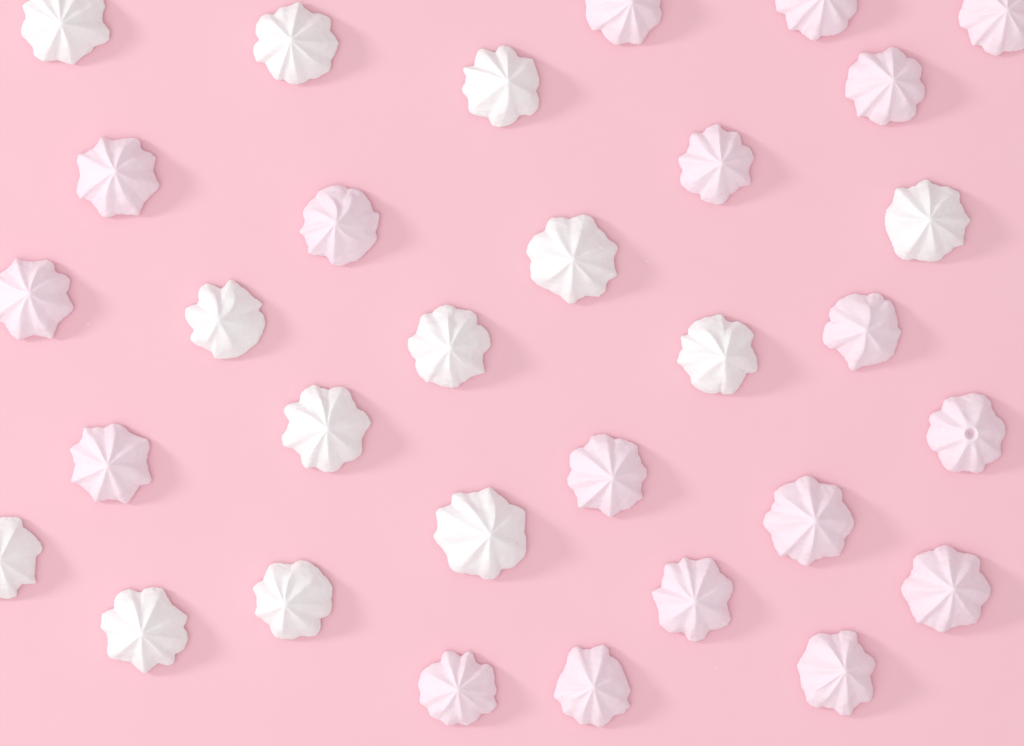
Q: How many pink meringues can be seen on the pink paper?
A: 18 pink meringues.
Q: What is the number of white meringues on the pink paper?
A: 13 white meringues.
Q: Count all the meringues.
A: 31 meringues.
